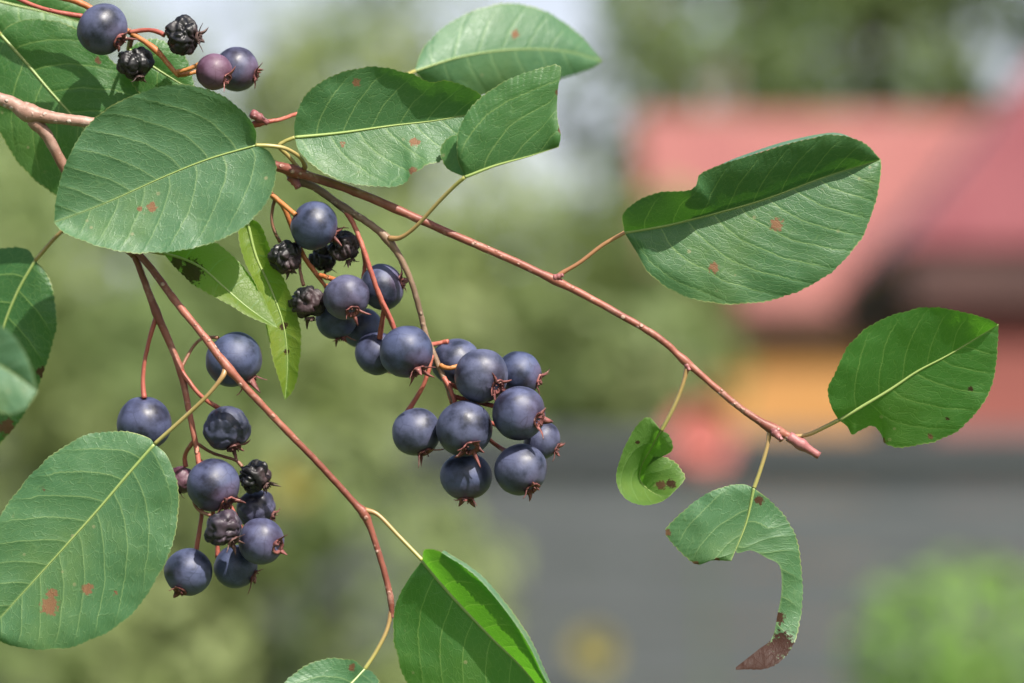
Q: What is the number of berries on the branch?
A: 36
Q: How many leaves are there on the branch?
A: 18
